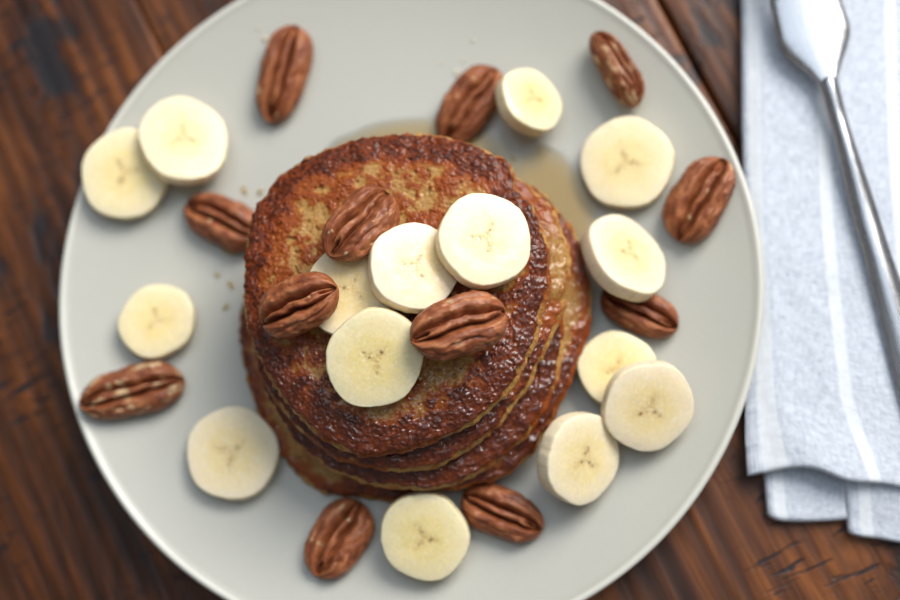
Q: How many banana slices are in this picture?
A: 15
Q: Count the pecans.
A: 12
